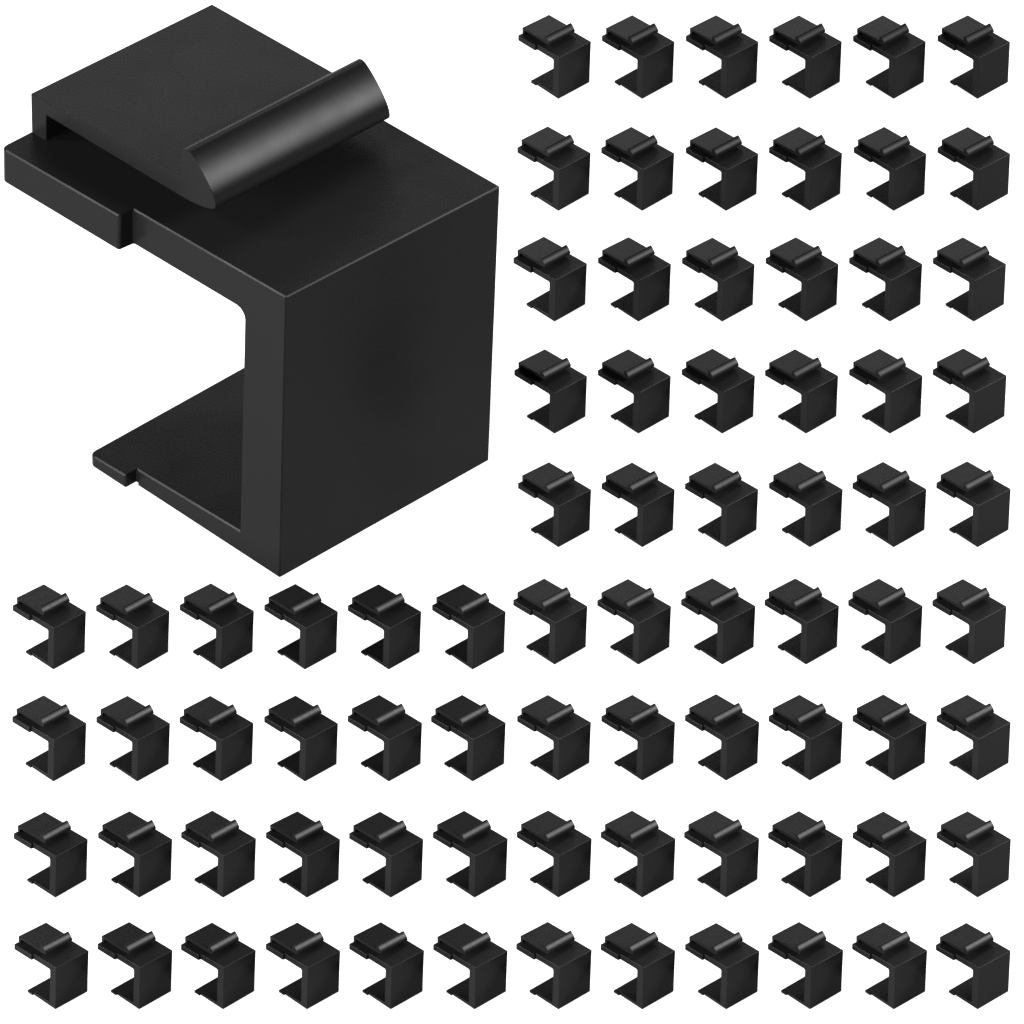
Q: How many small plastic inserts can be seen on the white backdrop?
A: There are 78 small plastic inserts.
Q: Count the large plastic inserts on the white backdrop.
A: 1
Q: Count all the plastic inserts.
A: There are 79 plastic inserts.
